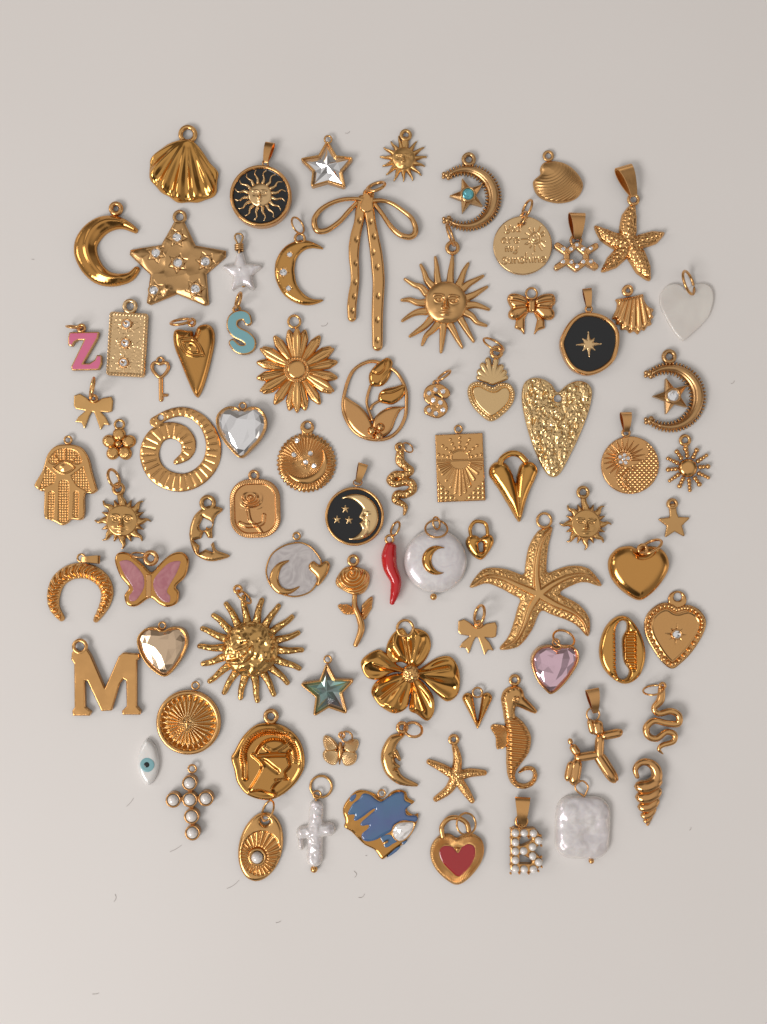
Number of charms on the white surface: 83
